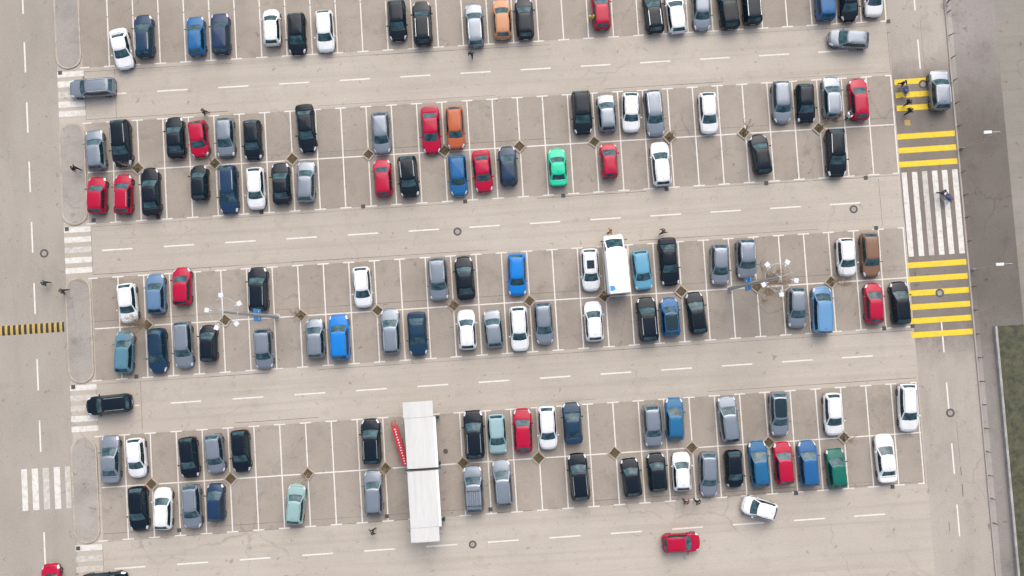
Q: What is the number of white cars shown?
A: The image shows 24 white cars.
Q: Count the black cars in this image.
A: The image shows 38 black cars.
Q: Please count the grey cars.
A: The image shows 33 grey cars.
